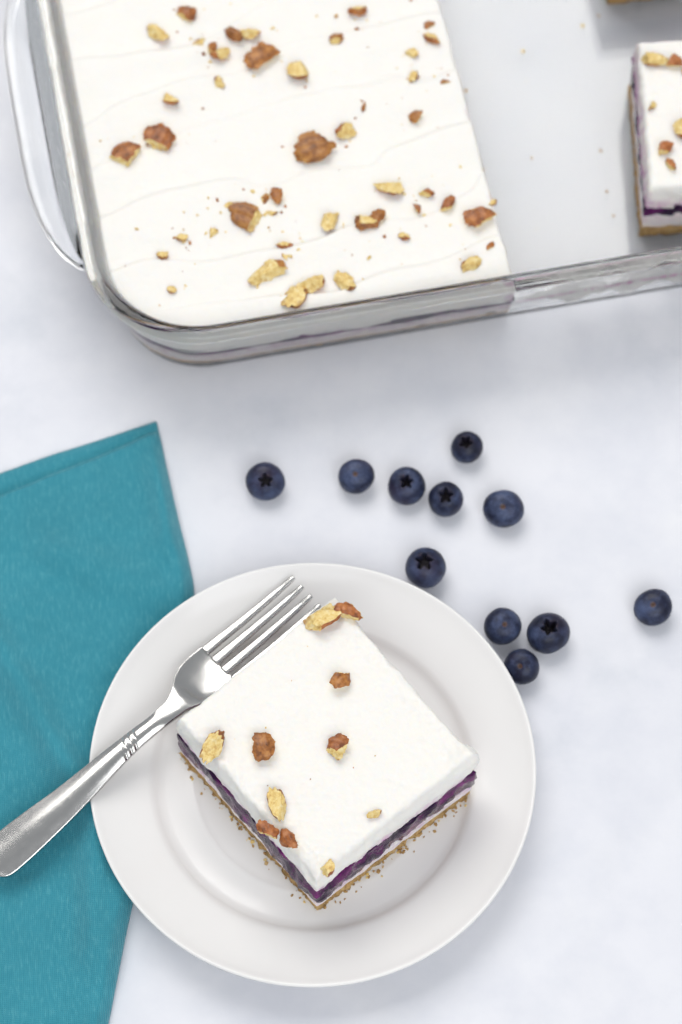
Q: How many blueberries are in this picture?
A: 11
